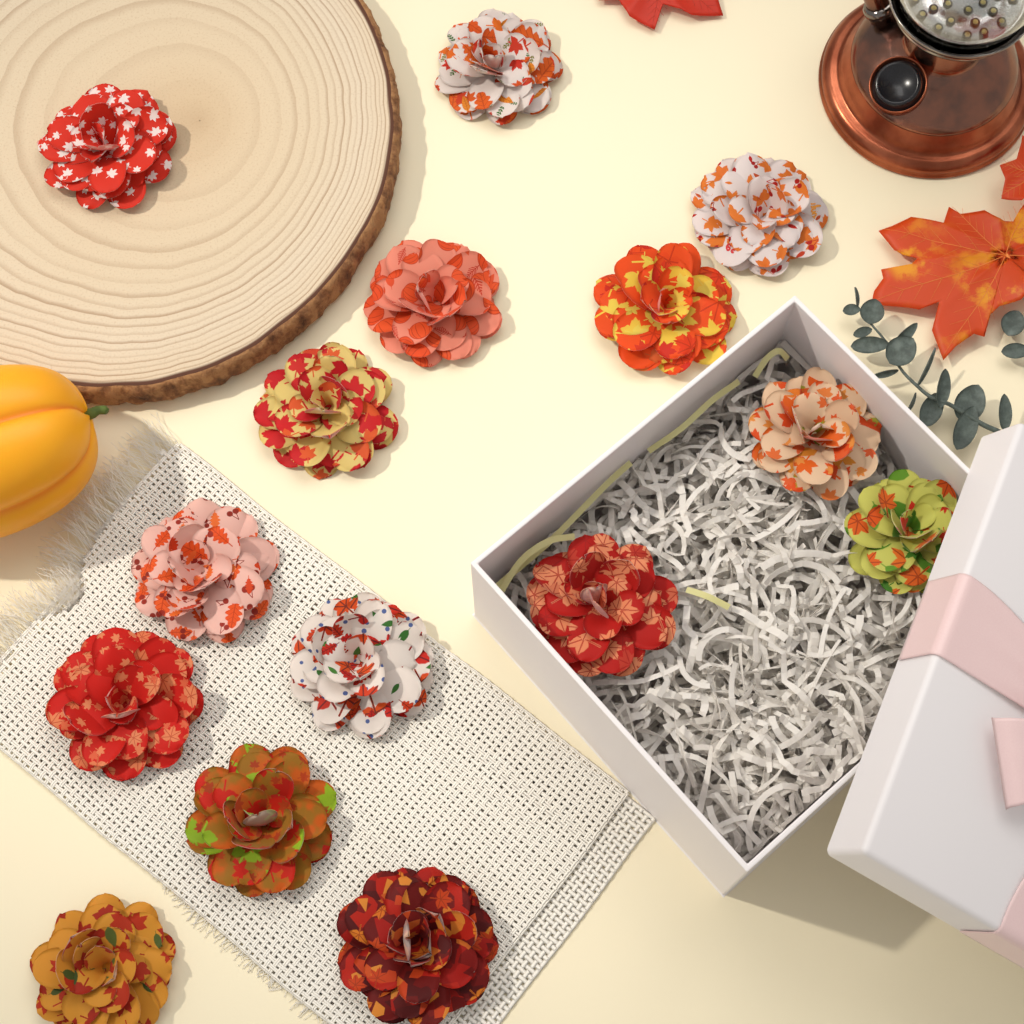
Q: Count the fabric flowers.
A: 15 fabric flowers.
